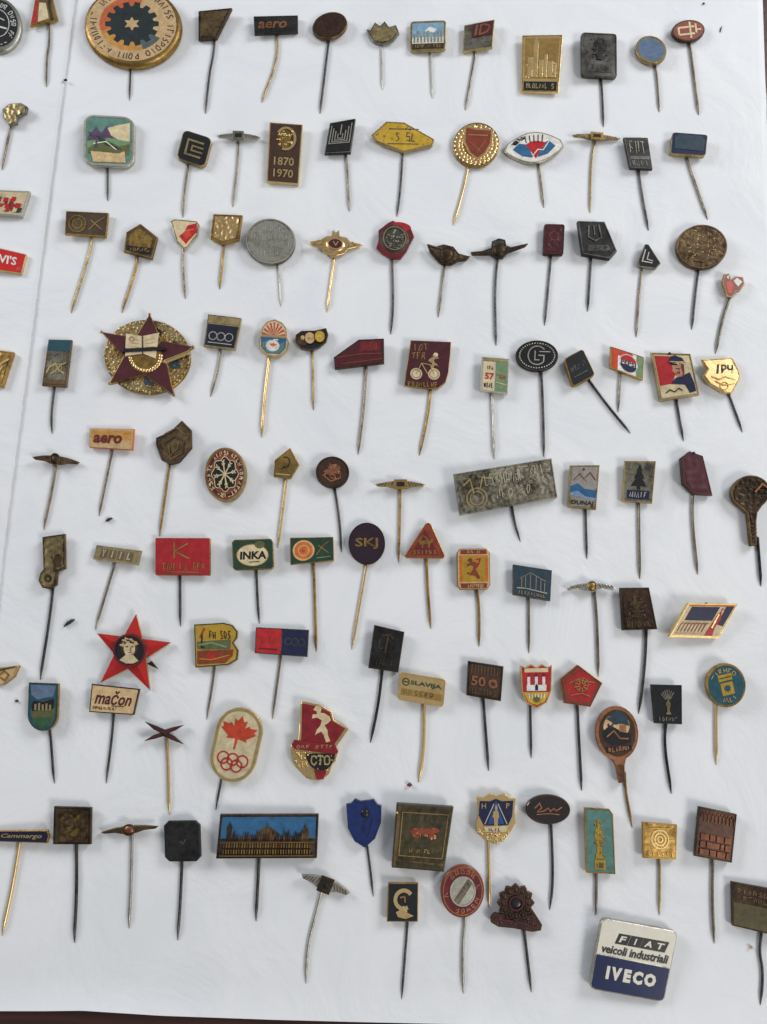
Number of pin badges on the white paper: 114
